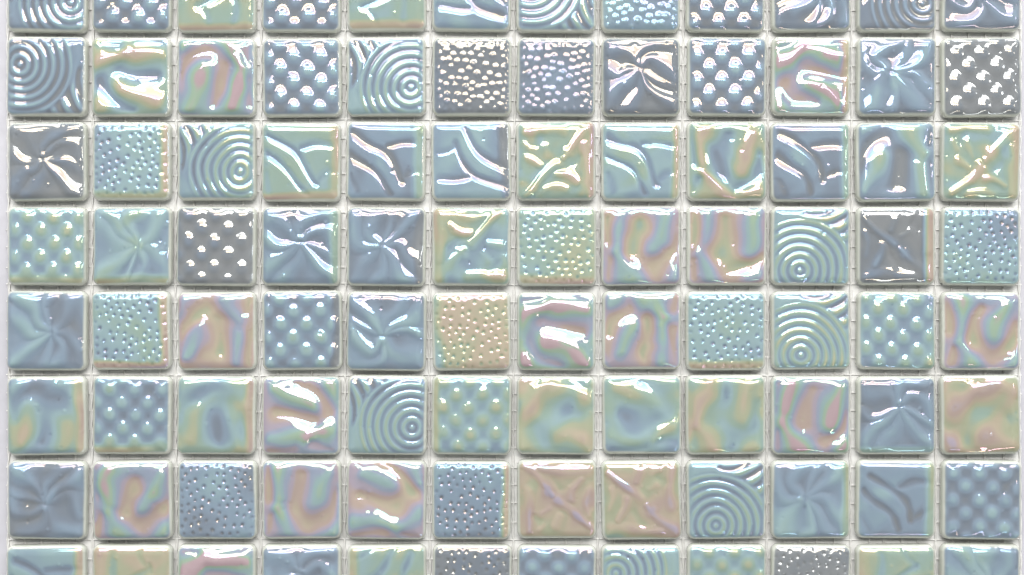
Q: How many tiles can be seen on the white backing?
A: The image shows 96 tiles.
